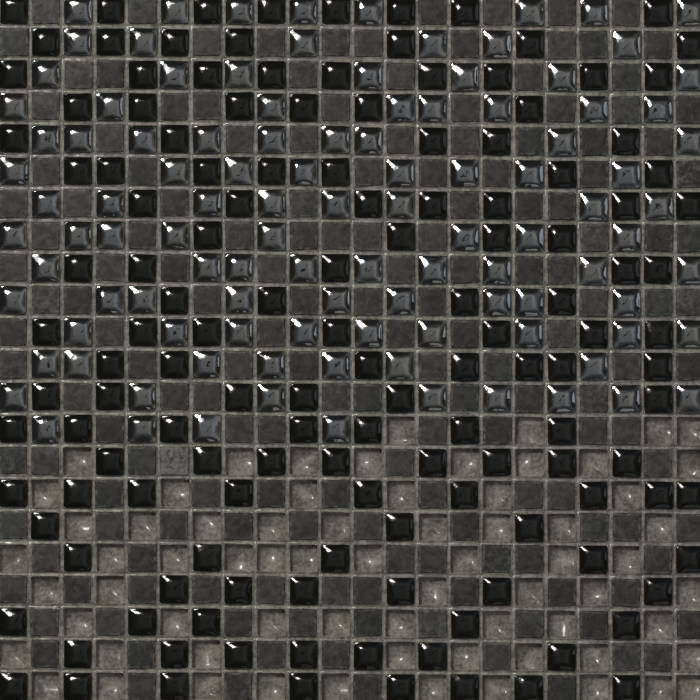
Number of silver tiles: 108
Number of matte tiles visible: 167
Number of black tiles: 140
